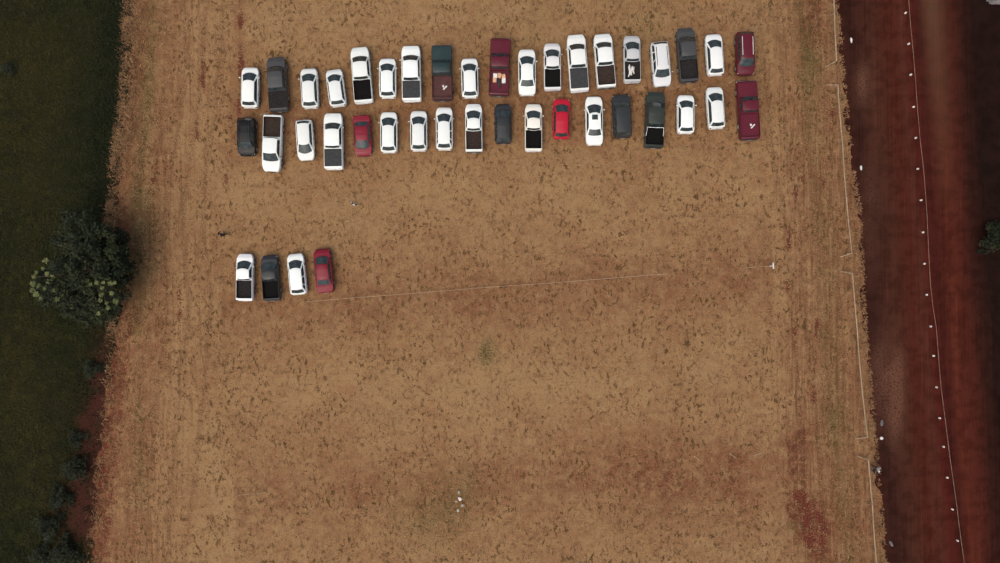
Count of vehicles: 41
